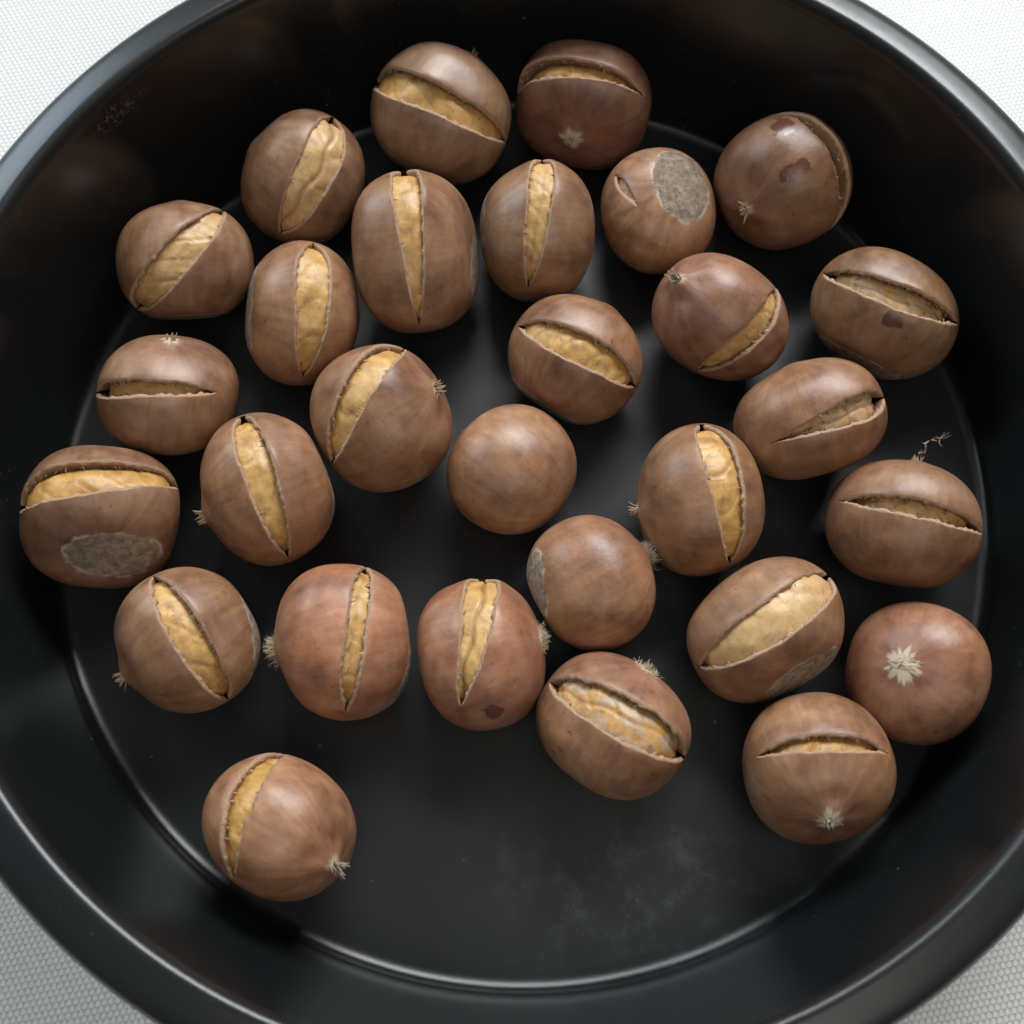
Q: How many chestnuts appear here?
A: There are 29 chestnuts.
